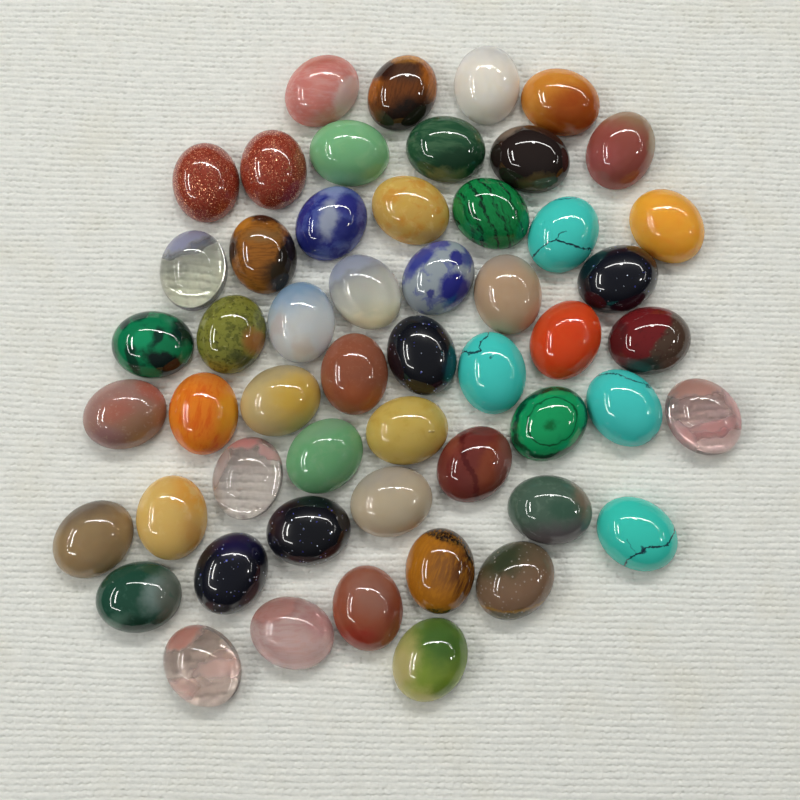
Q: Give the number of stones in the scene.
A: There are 53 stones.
